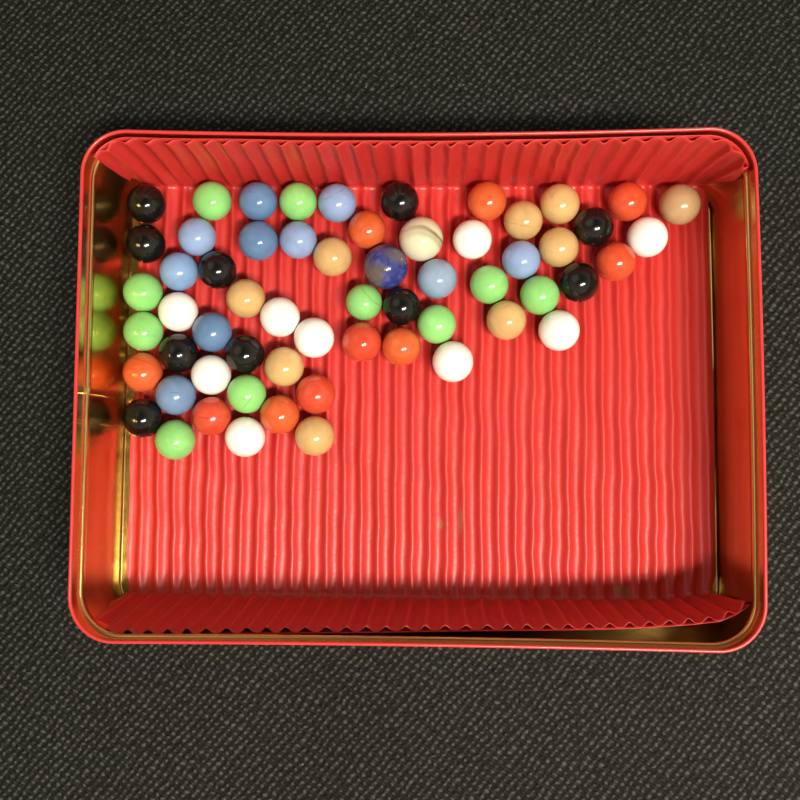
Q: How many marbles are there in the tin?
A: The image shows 60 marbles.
